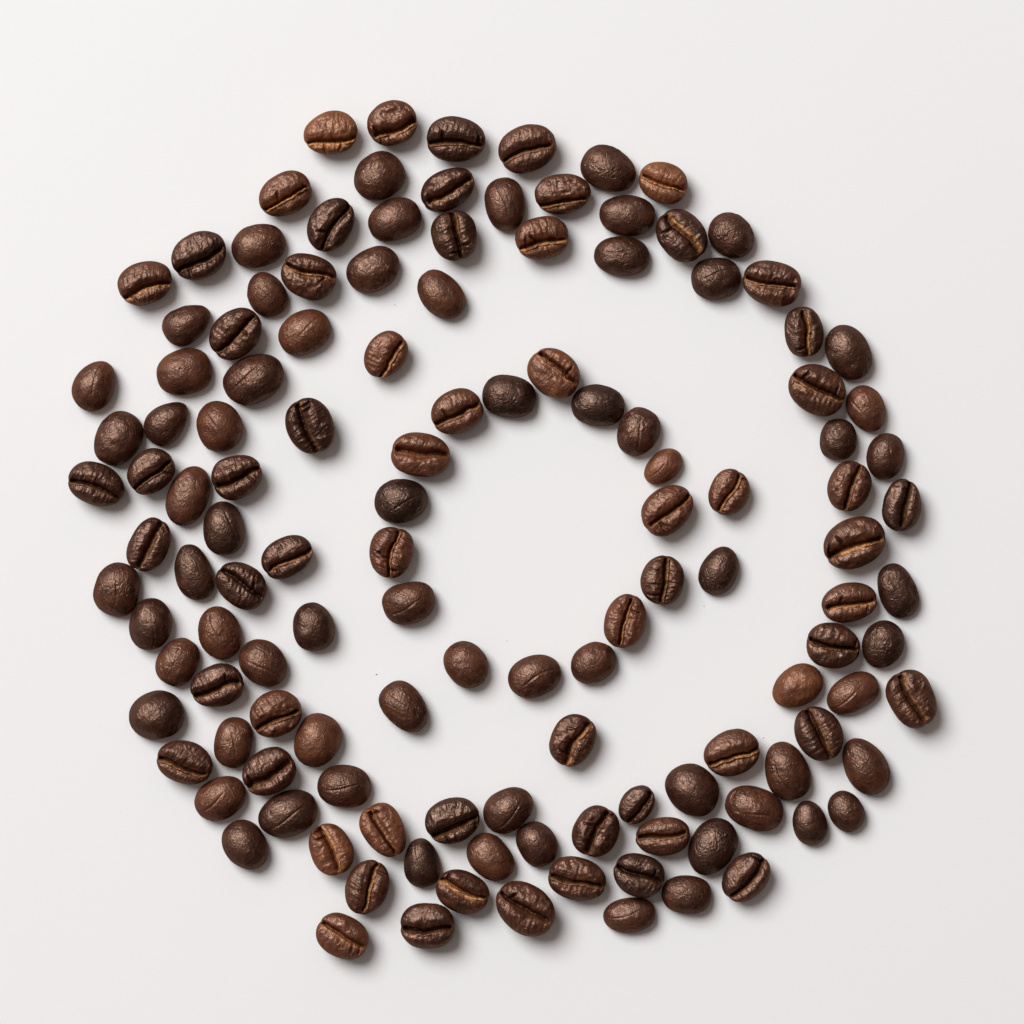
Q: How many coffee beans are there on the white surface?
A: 130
